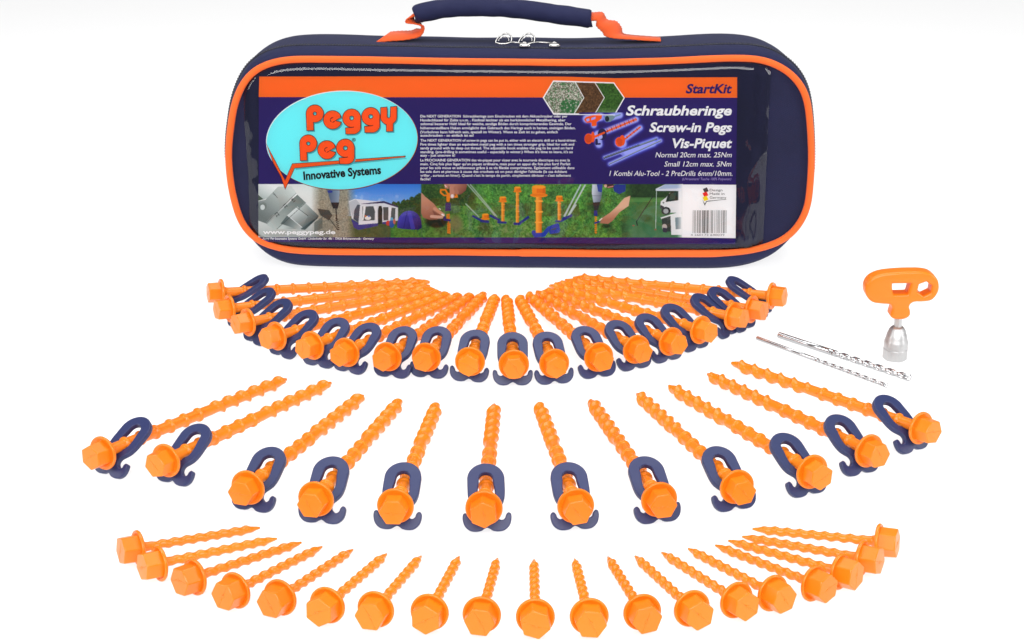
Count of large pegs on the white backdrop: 30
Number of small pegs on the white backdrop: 19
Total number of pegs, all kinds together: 49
